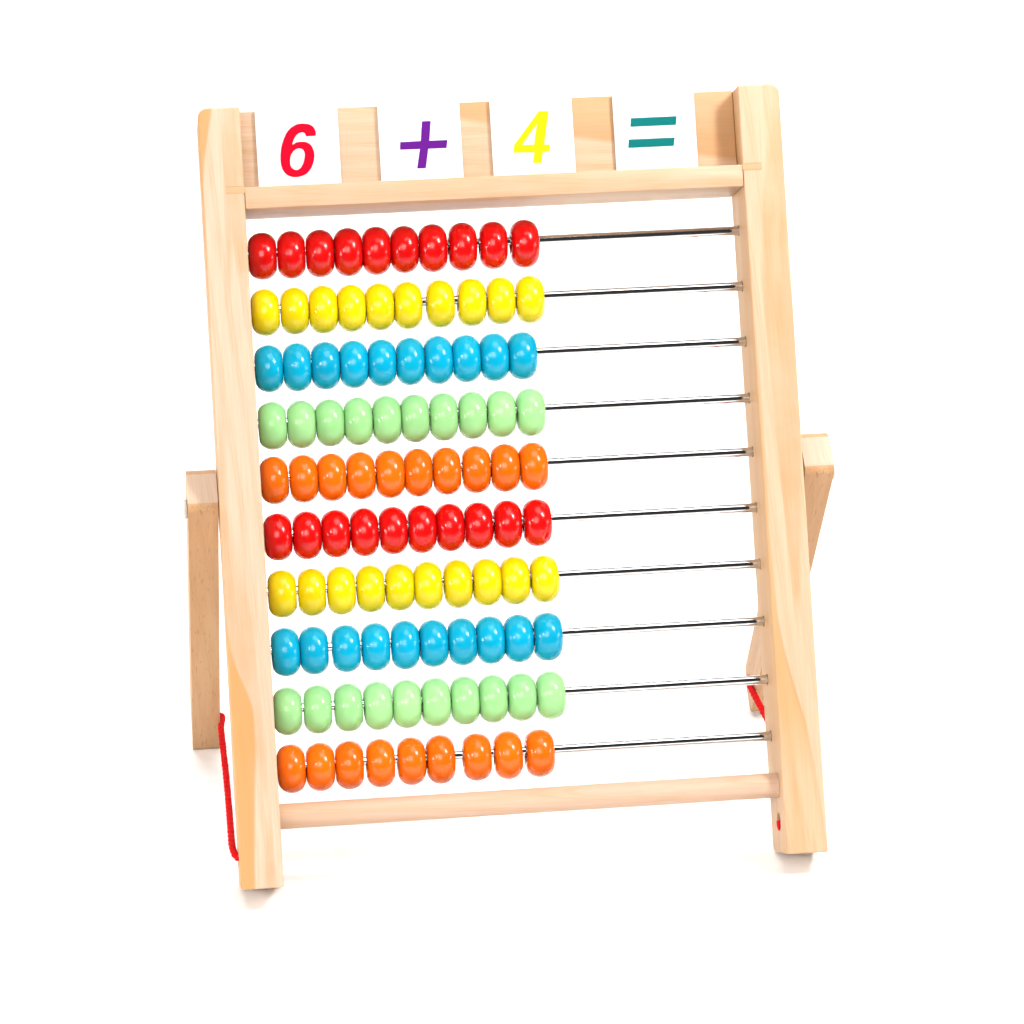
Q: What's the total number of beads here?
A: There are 99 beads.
